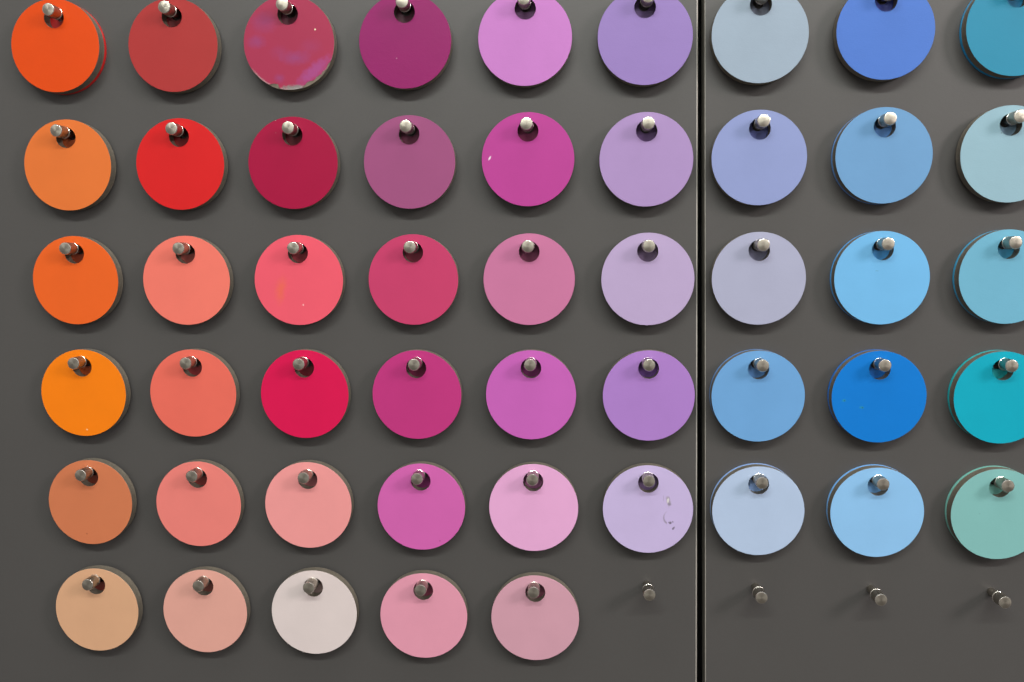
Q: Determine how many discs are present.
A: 50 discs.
